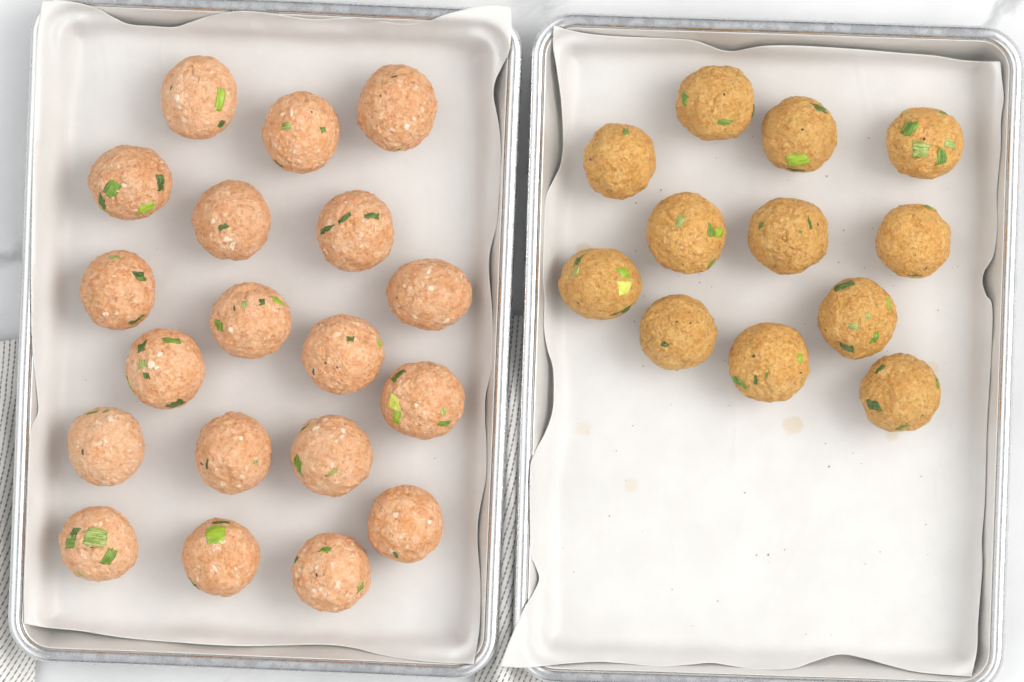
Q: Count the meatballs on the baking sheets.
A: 31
